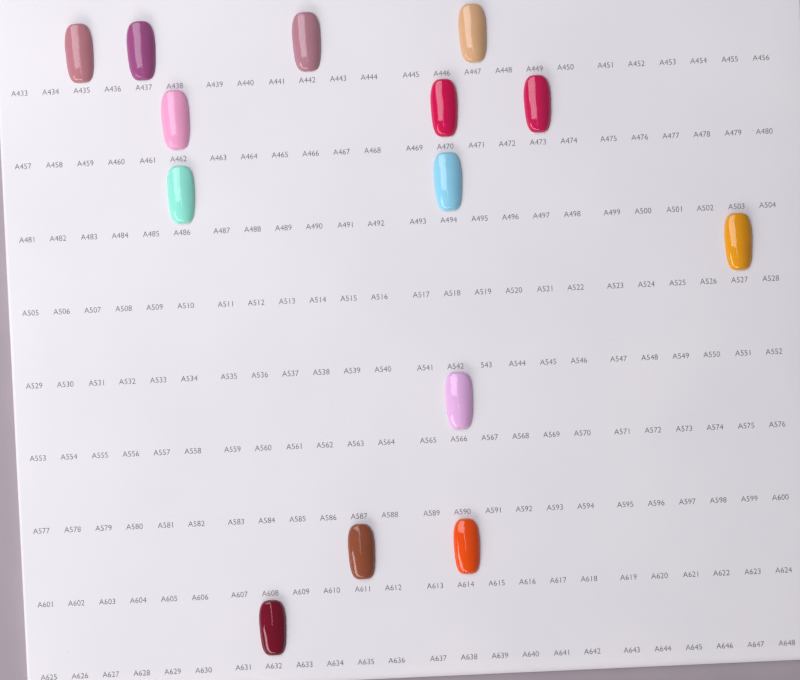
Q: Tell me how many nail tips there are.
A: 14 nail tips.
